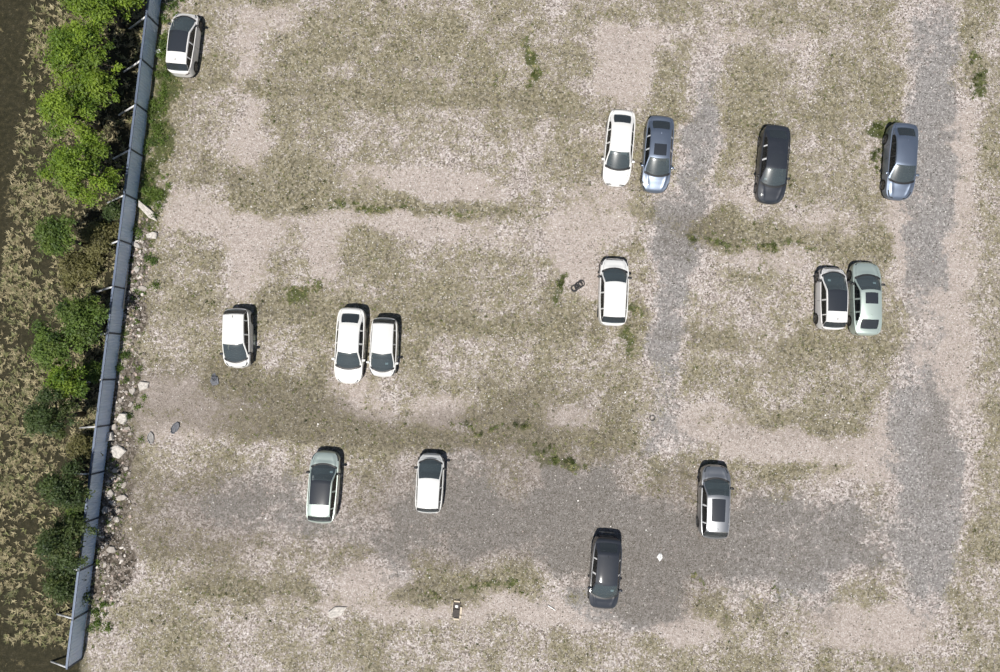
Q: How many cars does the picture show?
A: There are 15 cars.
